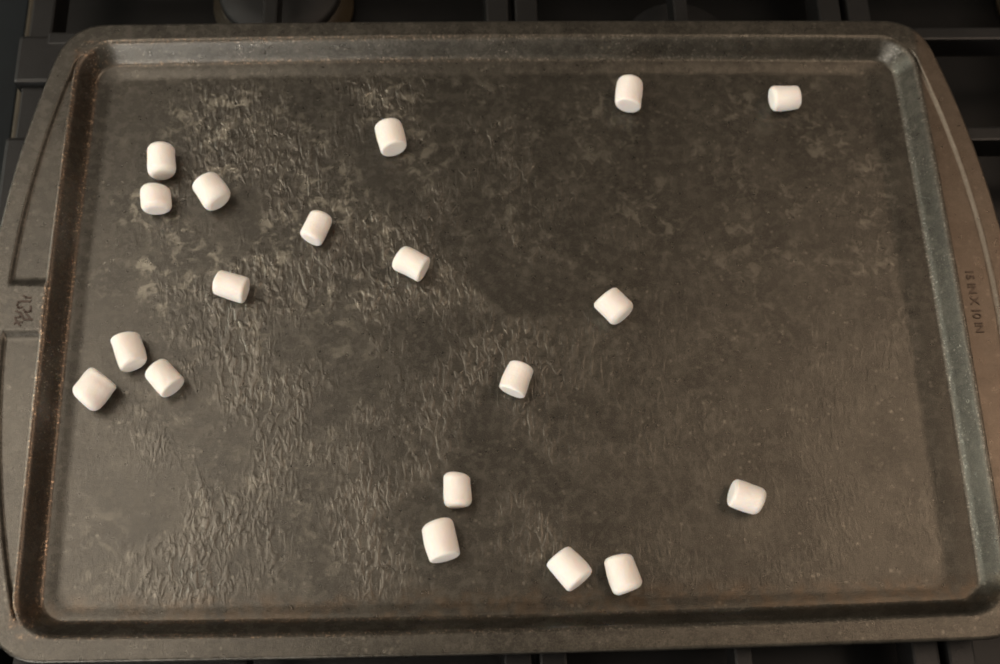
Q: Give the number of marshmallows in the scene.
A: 19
